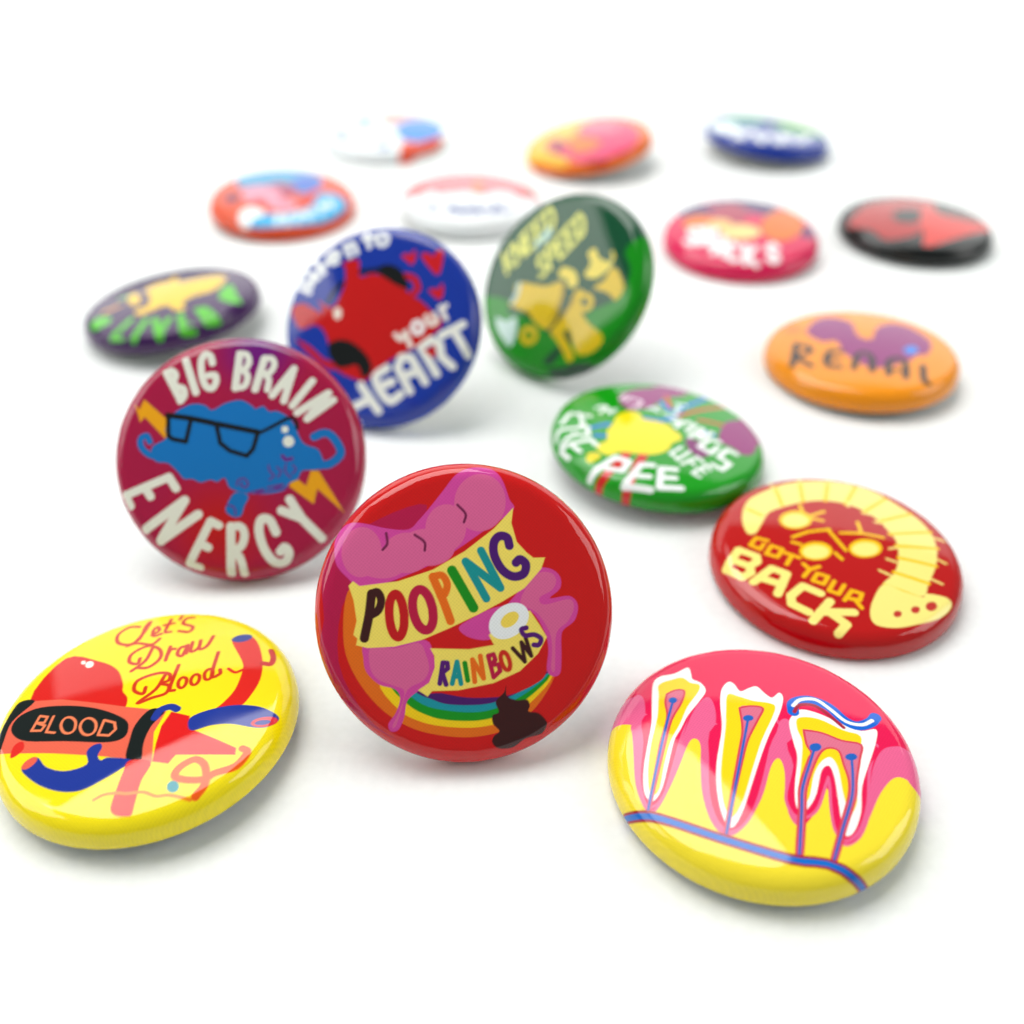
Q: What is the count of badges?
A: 17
